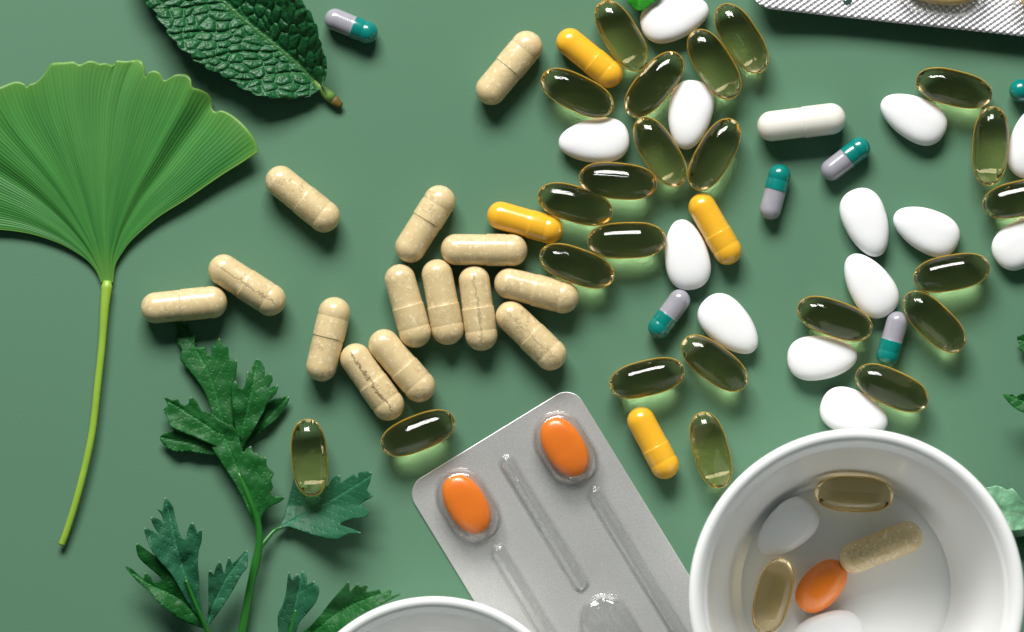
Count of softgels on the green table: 25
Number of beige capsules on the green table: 15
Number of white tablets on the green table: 15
